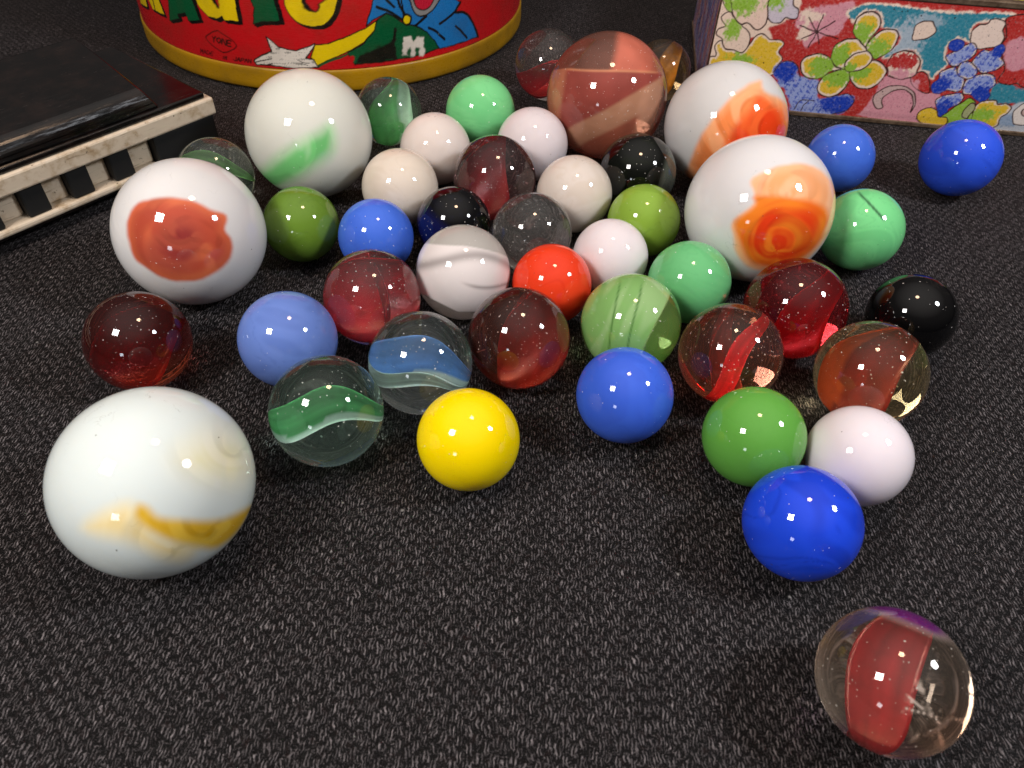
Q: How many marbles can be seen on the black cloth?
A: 46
